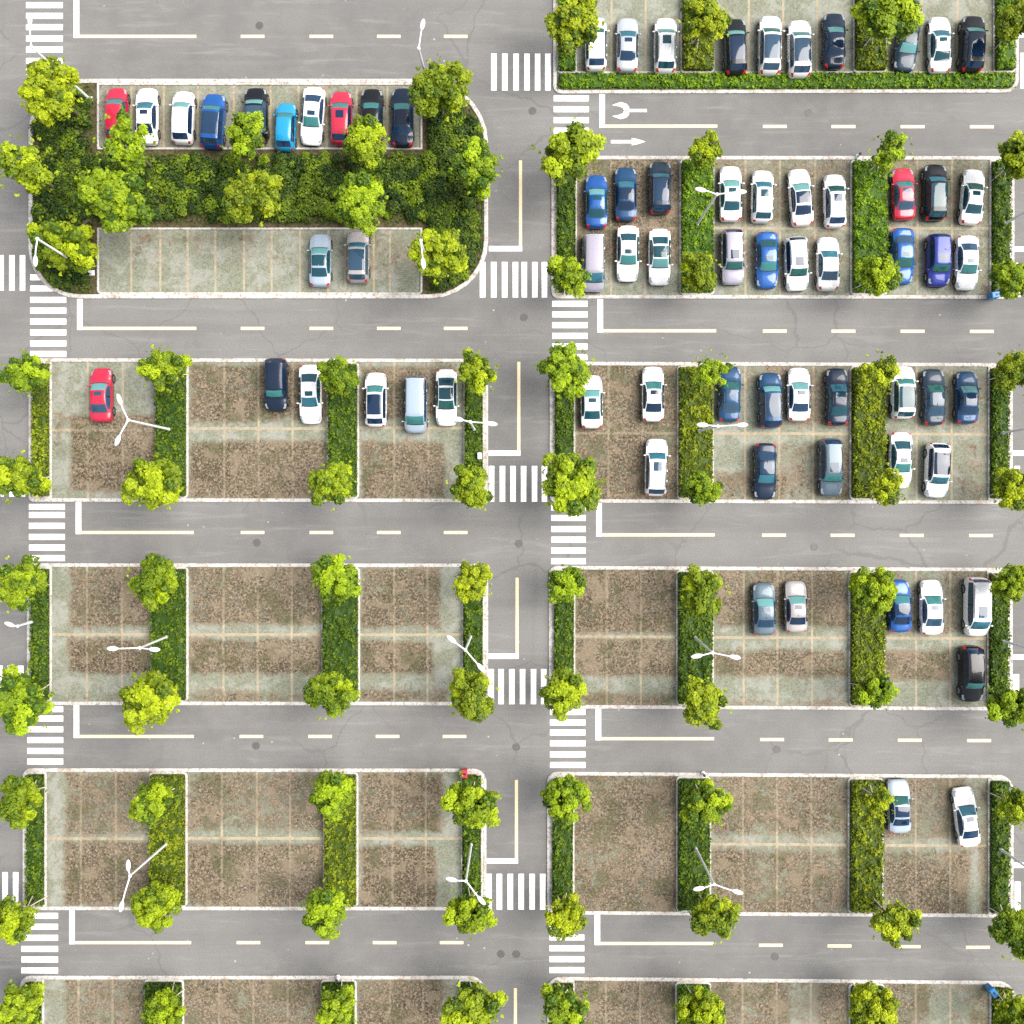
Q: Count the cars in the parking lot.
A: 70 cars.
